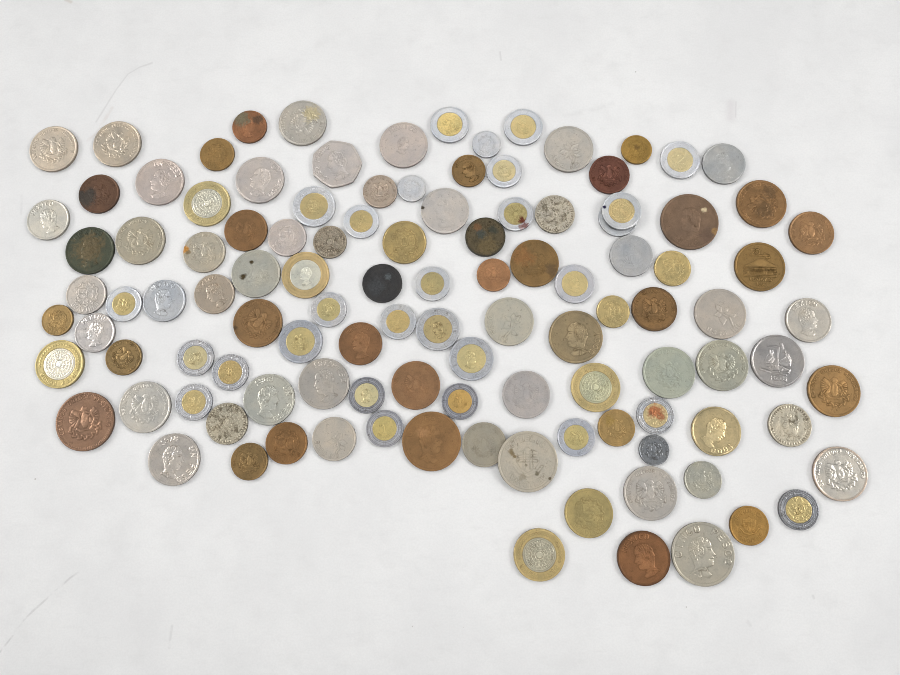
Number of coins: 113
